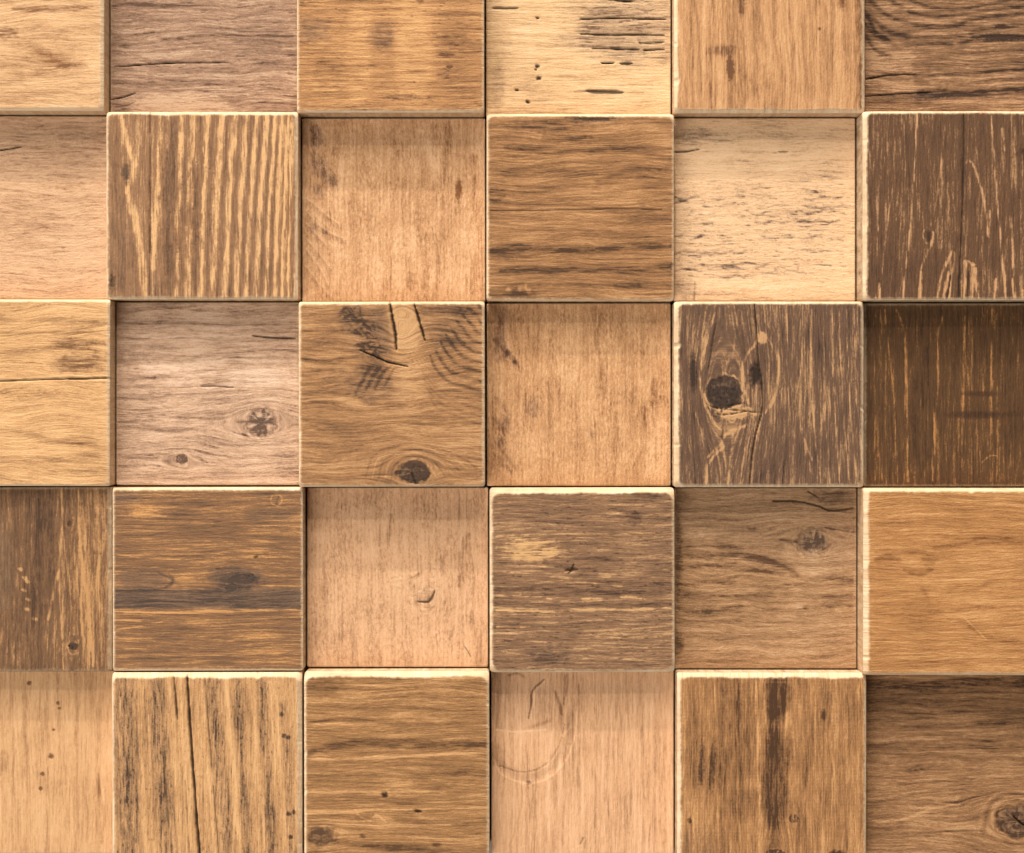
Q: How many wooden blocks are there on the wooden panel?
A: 30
